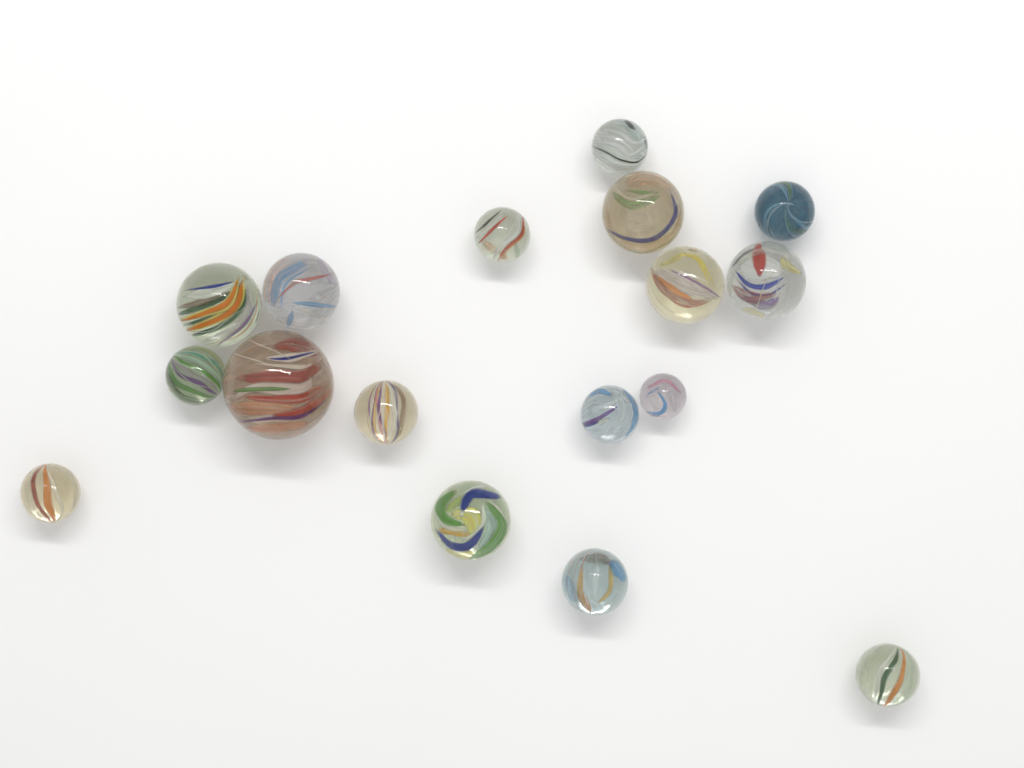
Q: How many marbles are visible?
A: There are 17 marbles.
